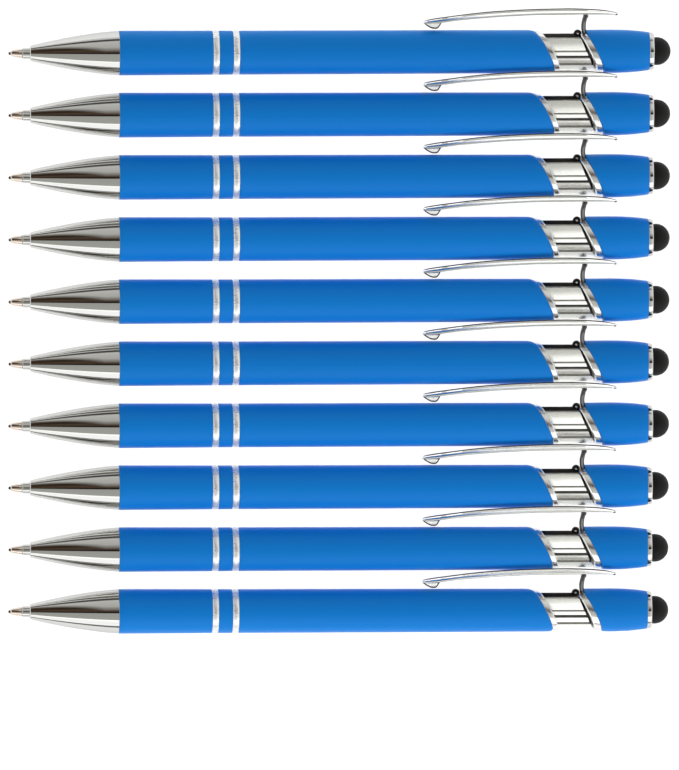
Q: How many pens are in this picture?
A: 10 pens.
